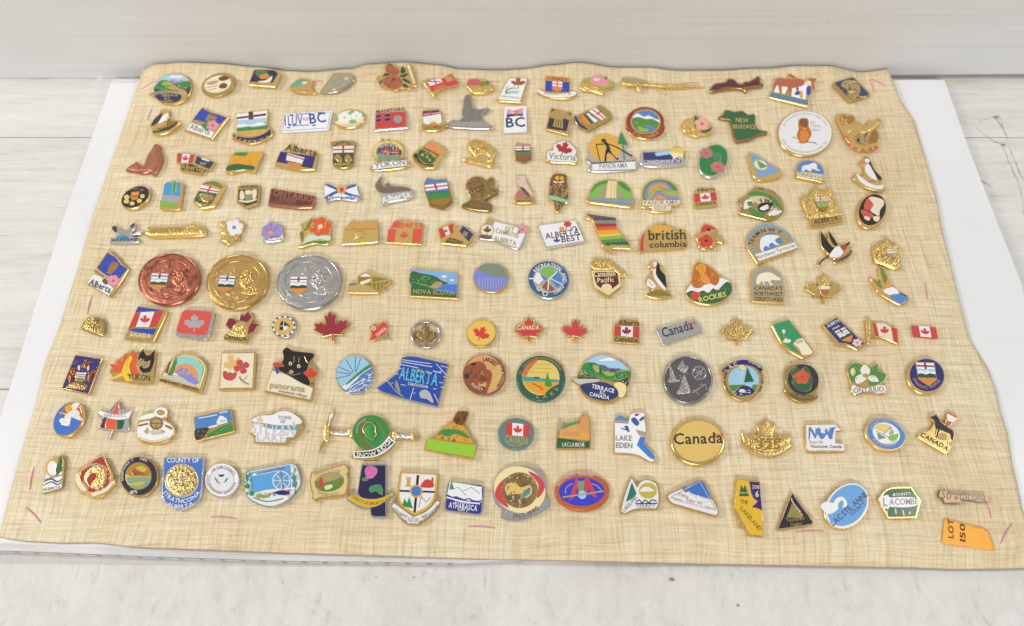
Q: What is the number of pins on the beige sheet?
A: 161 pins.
